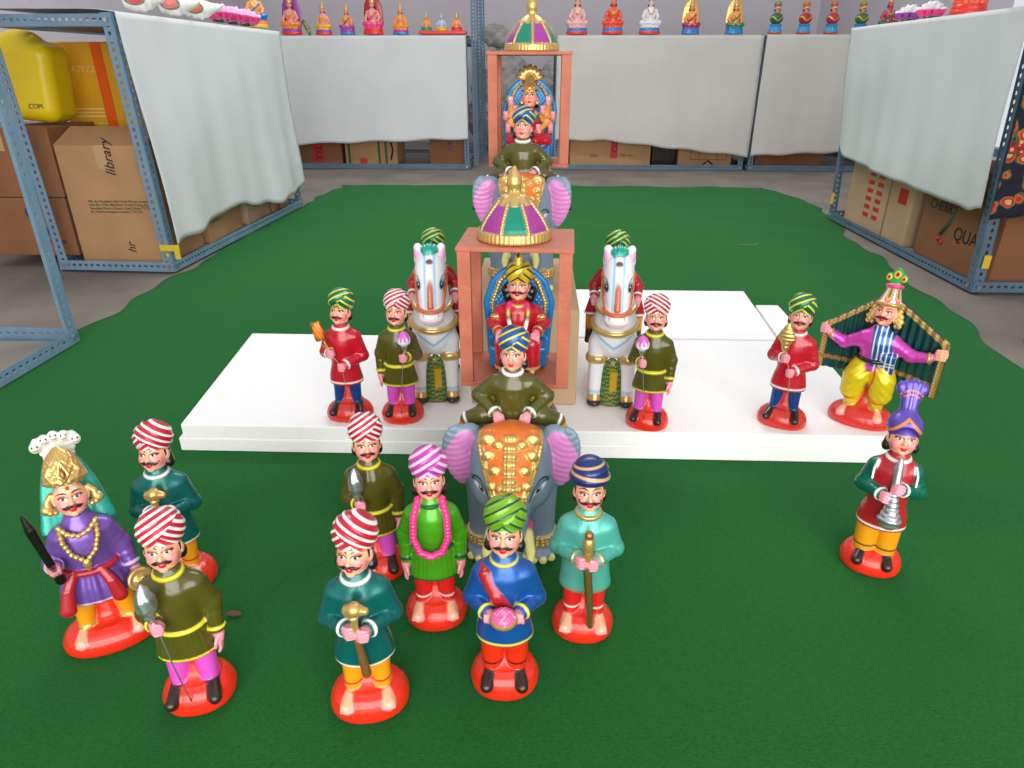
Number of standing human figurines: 14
